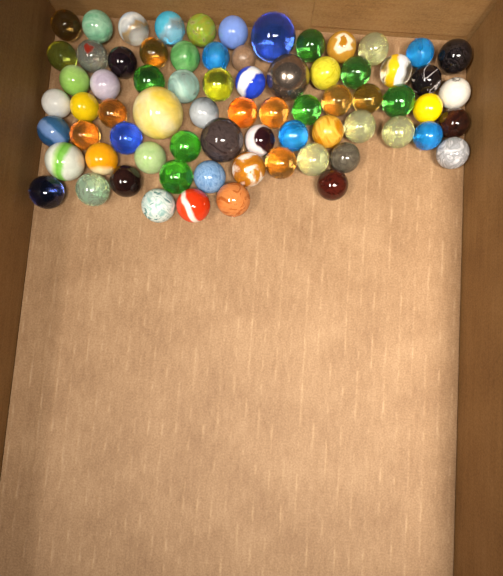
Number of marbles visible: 72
